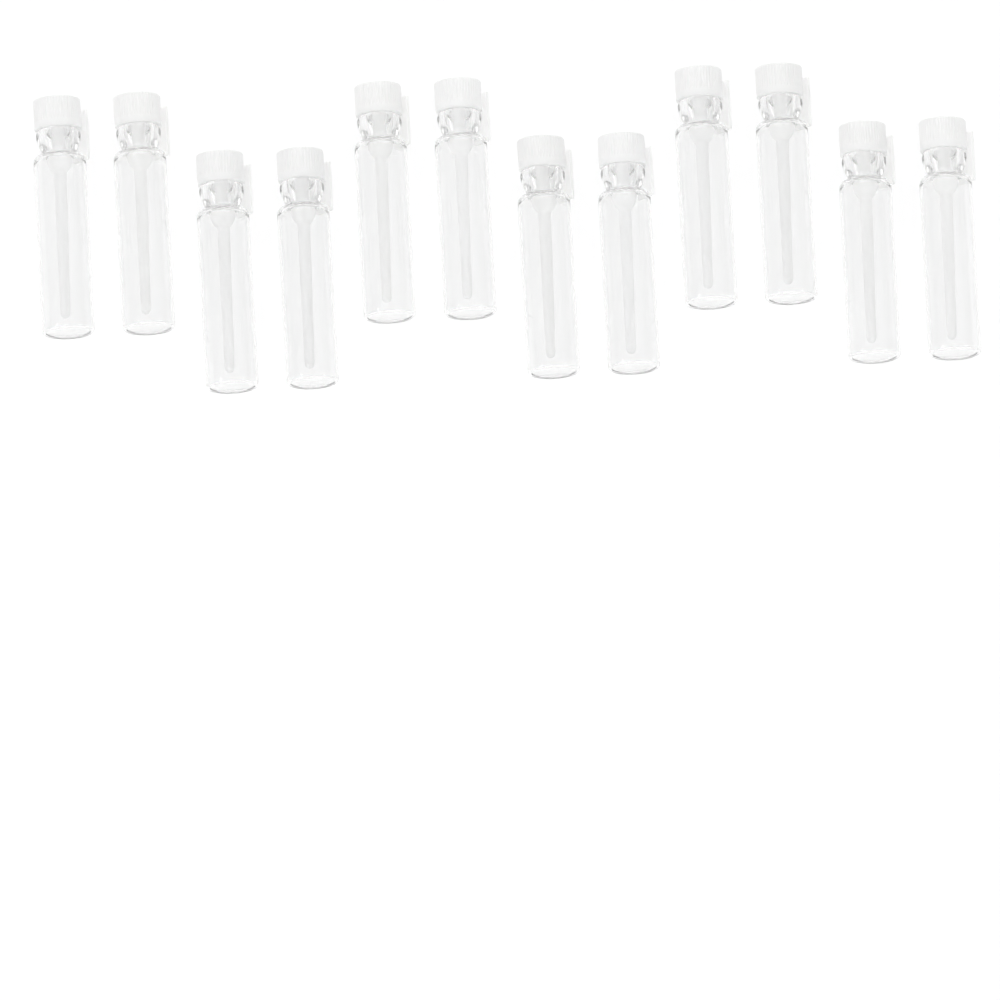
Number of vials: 12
